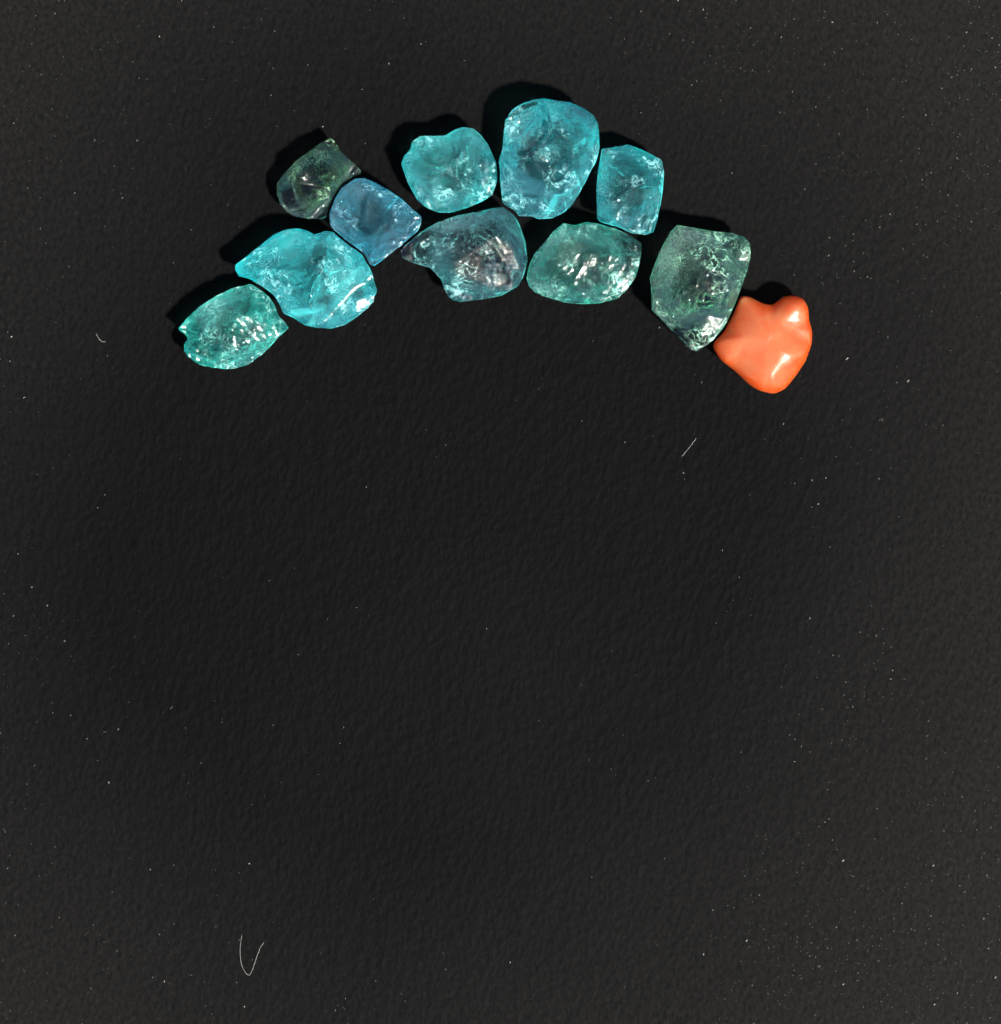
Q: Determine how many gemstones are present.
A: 11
